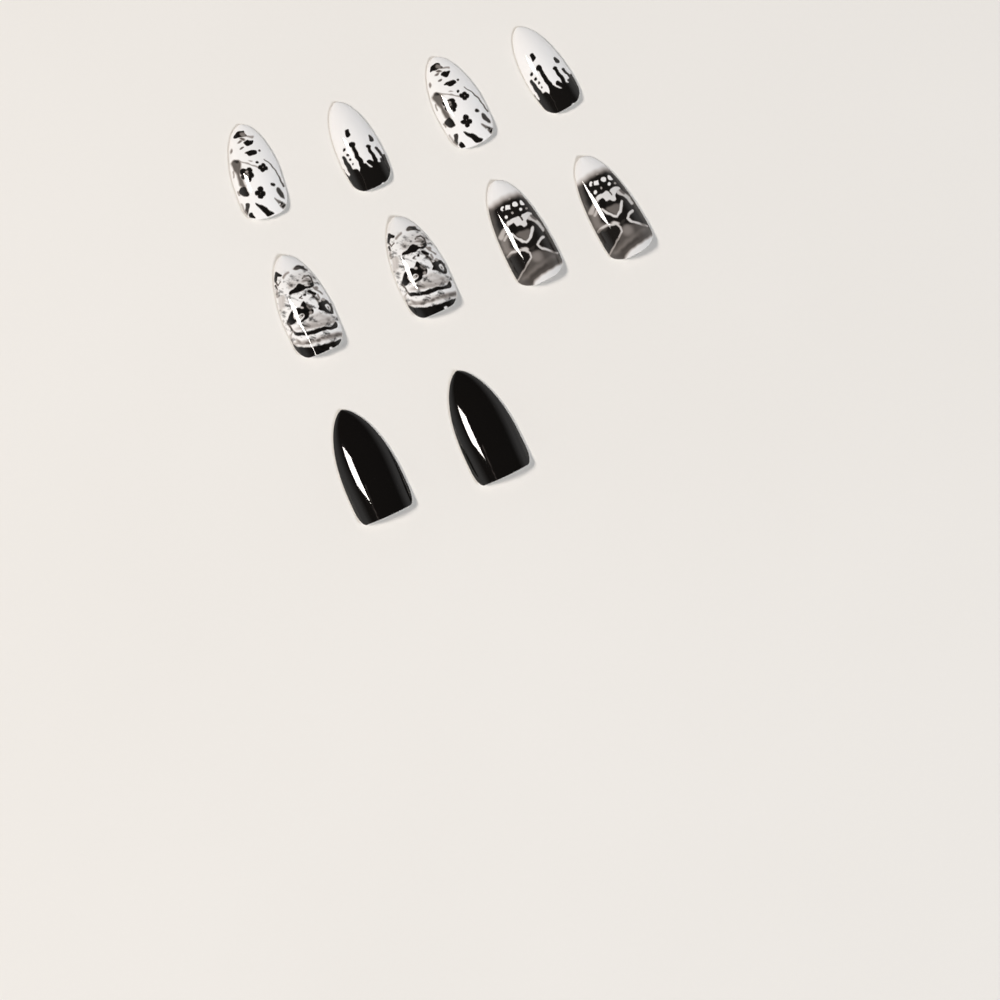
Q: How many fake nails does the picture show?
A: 10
